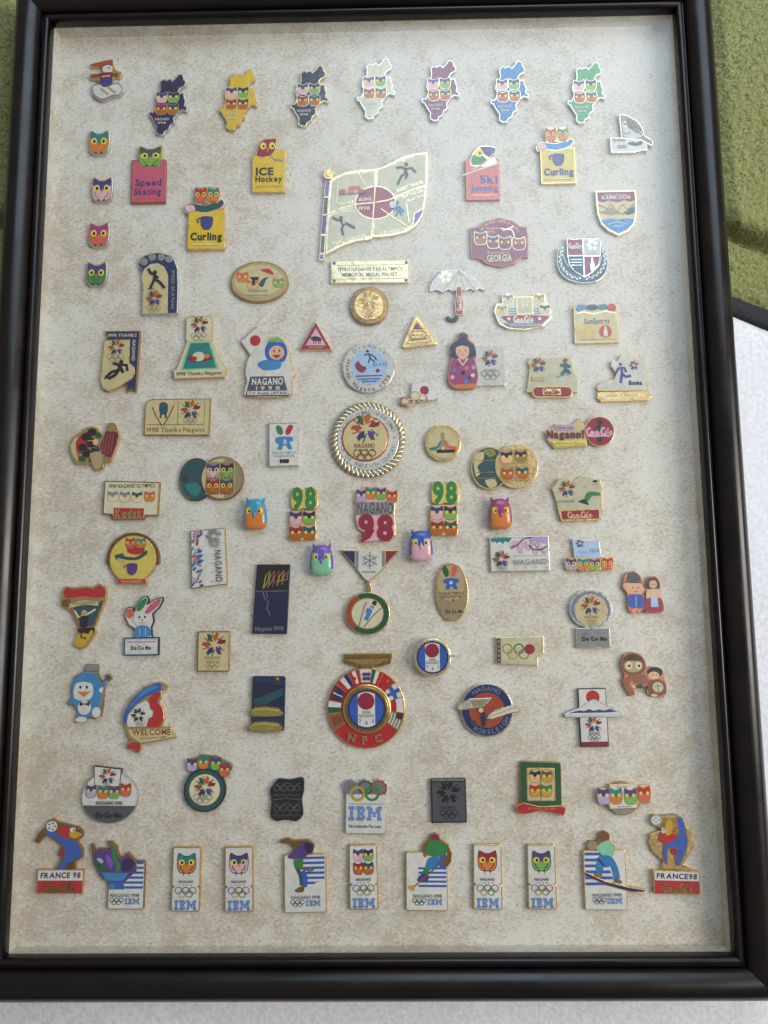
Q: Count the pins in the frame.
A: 95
